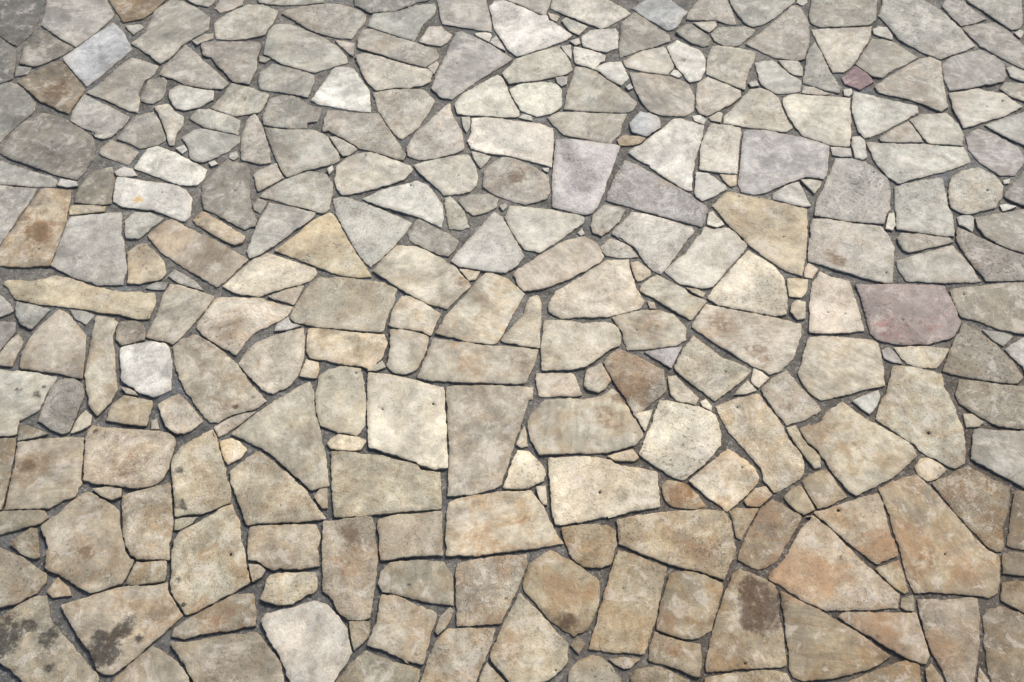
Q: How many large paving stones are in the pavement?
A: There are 199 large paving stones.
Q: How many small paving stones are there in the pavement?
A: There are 158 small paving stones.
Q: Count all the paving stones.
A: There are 357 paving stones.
